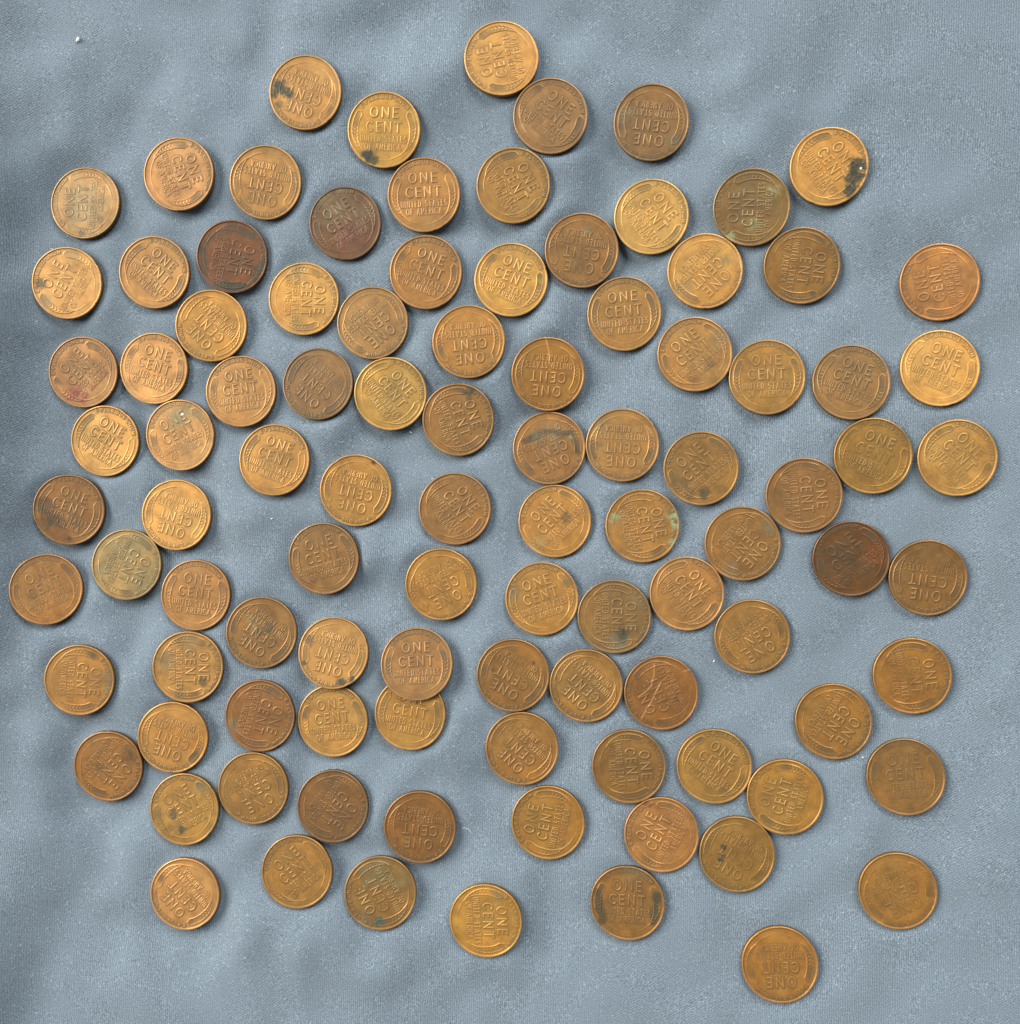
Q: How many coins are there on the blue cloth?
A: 100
